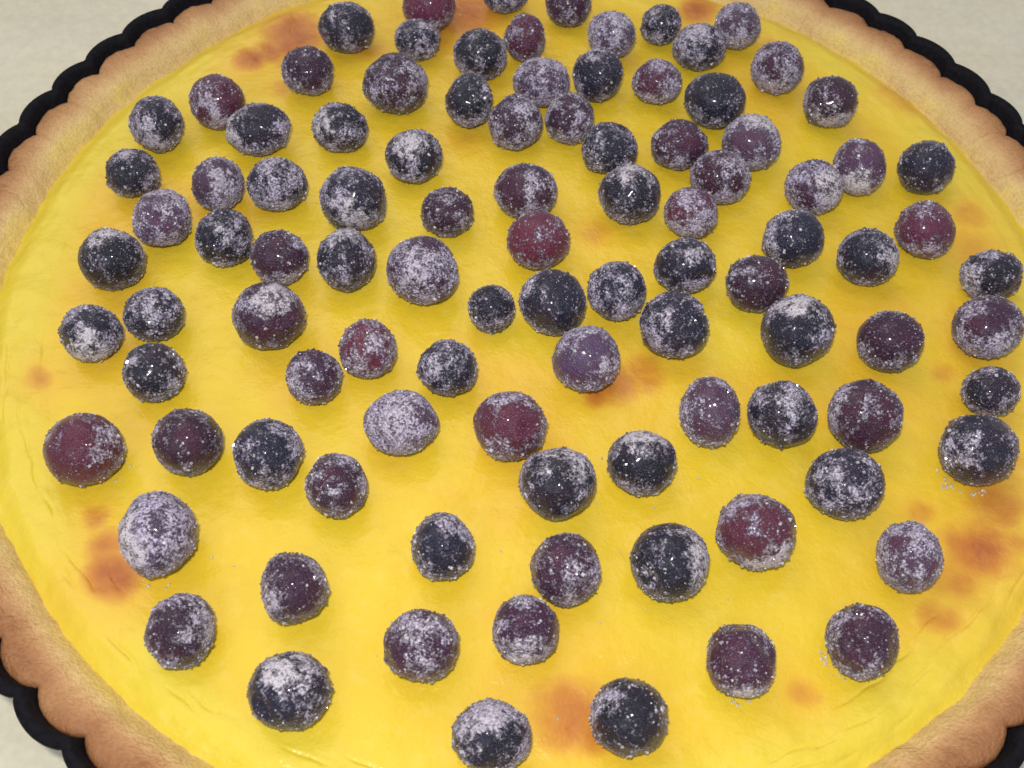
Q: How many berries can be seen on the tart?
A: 99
